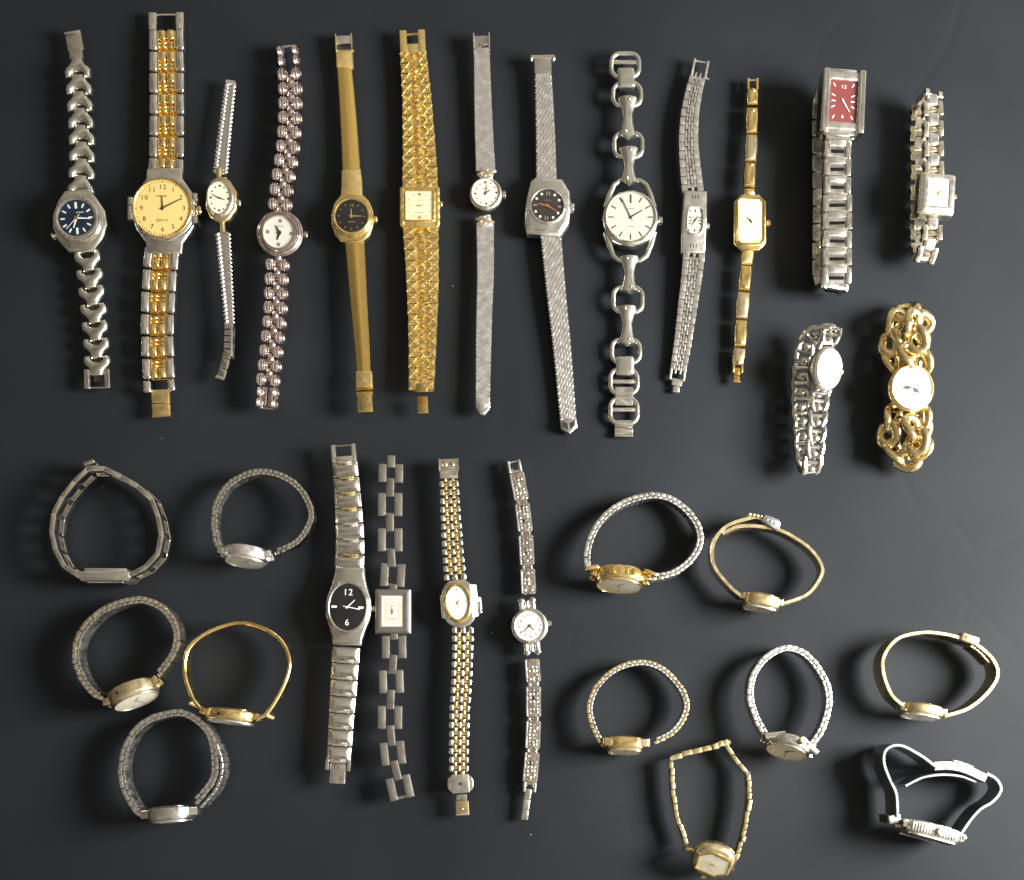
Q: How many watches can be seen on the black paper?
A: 31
